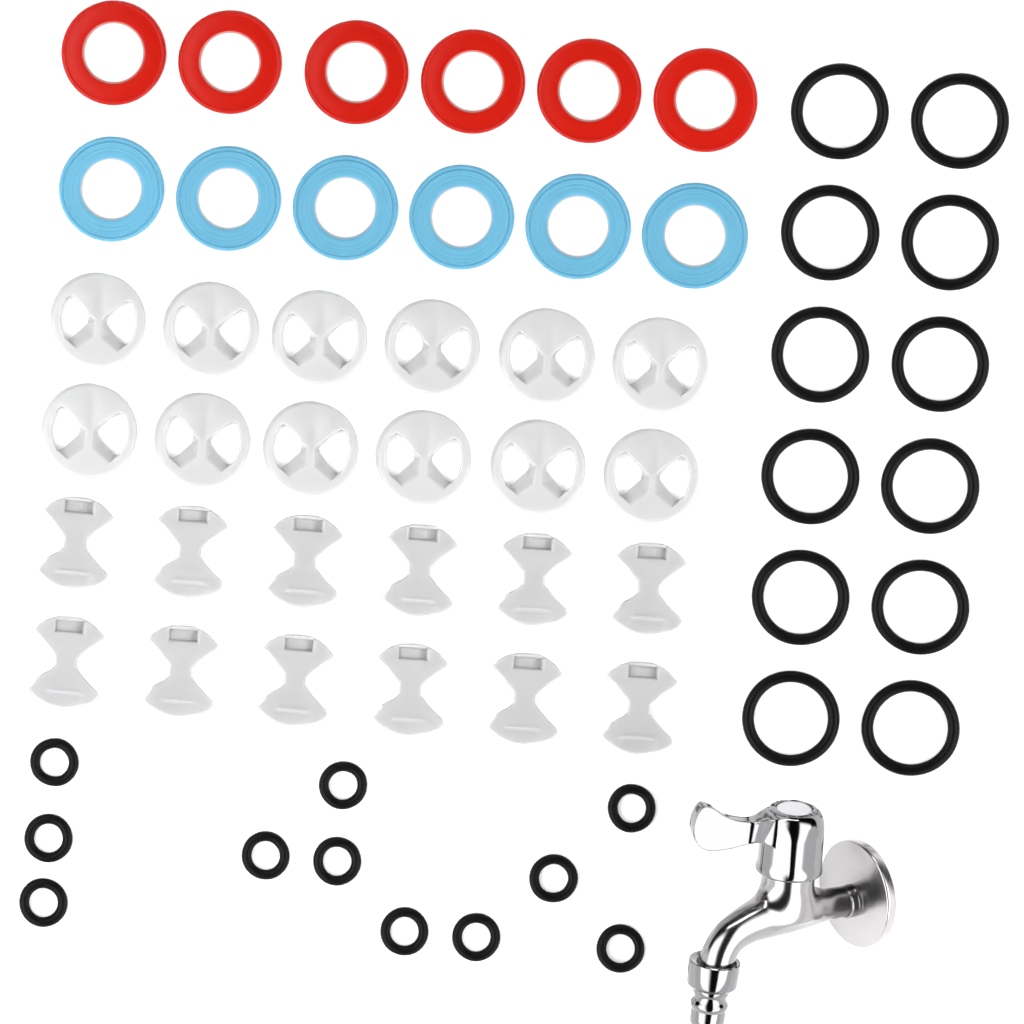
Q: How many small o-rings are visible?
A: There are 11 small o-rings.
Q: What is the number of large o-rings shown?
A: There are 12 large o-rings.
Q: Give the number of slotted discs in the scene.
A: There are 12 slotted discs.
